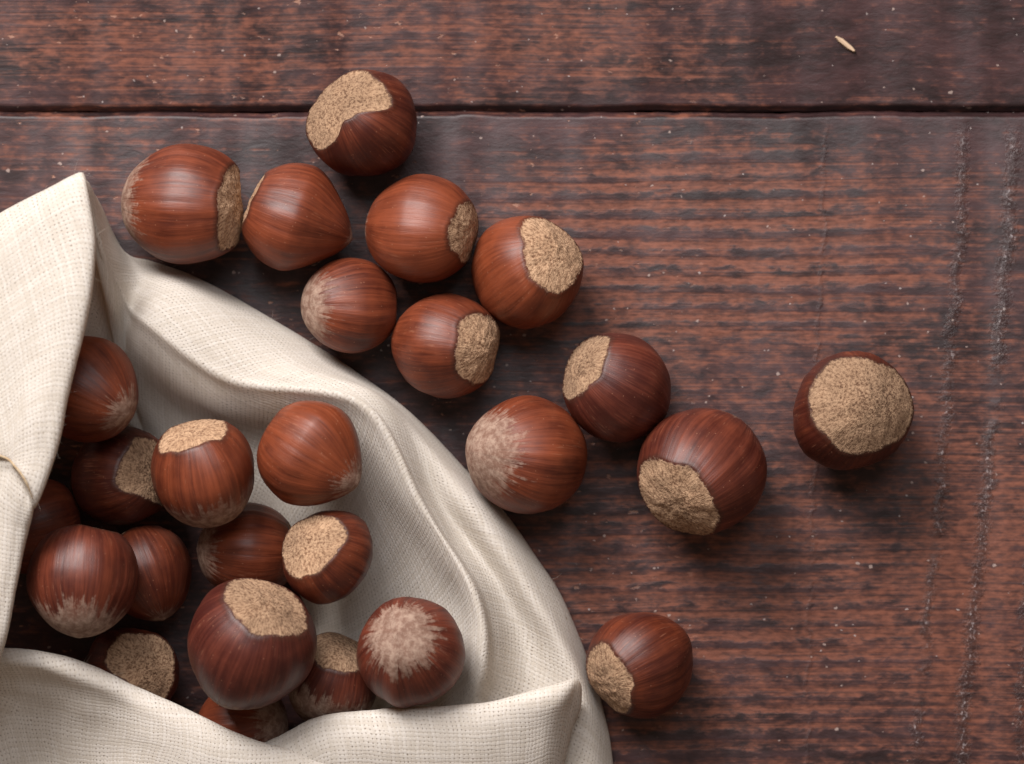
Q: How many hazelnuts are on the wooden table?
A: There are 26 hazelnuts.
